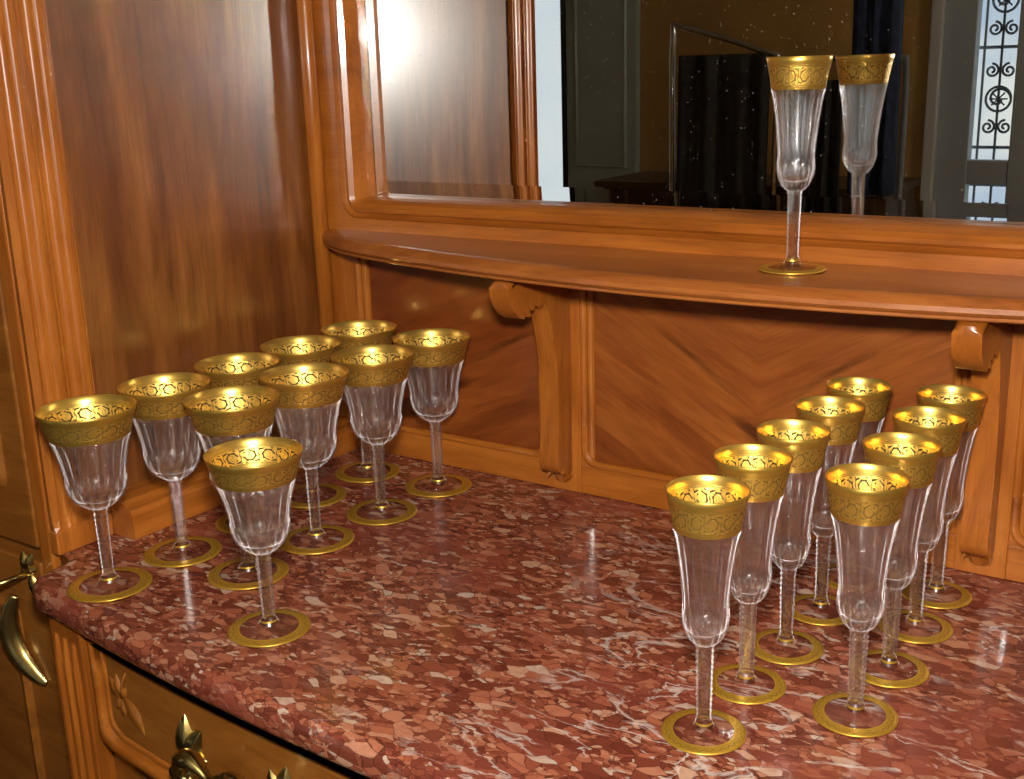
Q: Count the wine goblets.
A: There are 10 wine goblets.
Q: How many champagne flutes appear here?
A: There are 10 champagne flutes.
